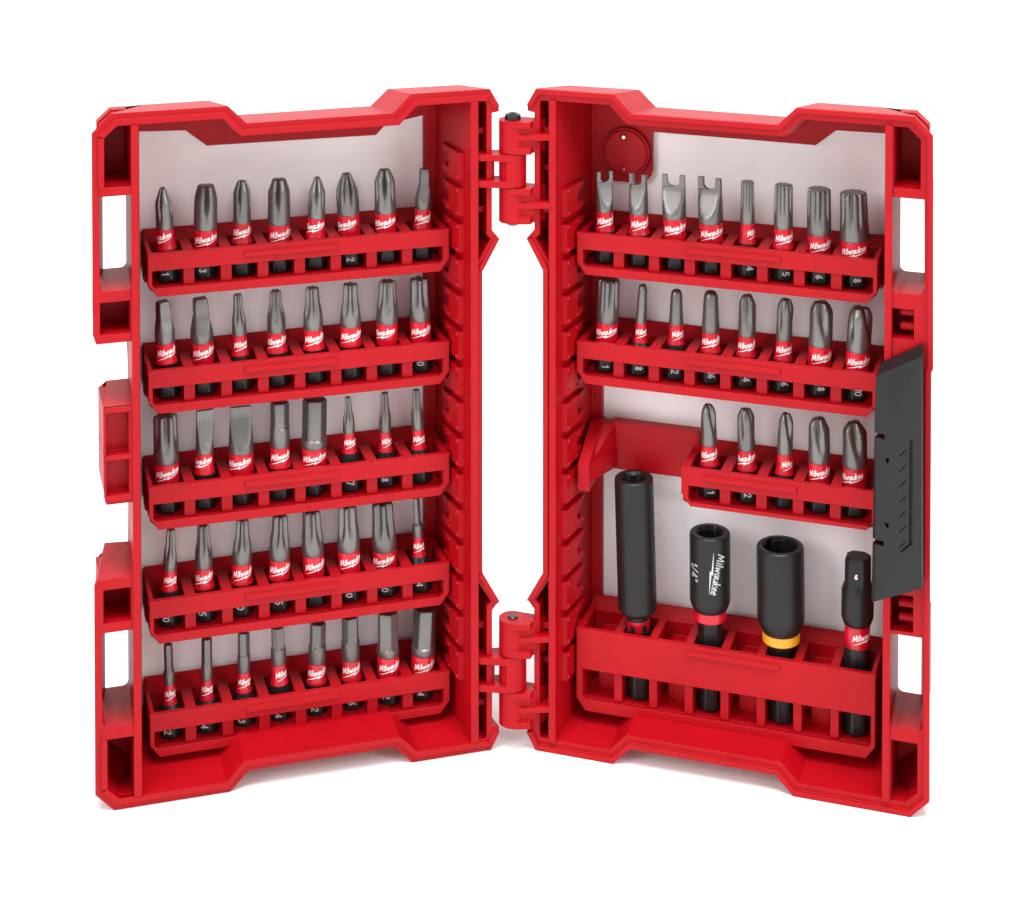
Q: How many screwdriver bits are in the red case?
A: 61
